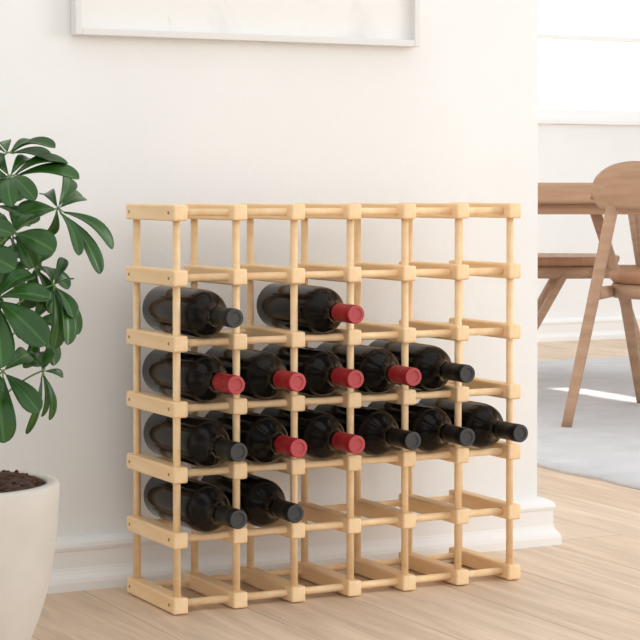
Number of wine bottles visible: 15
